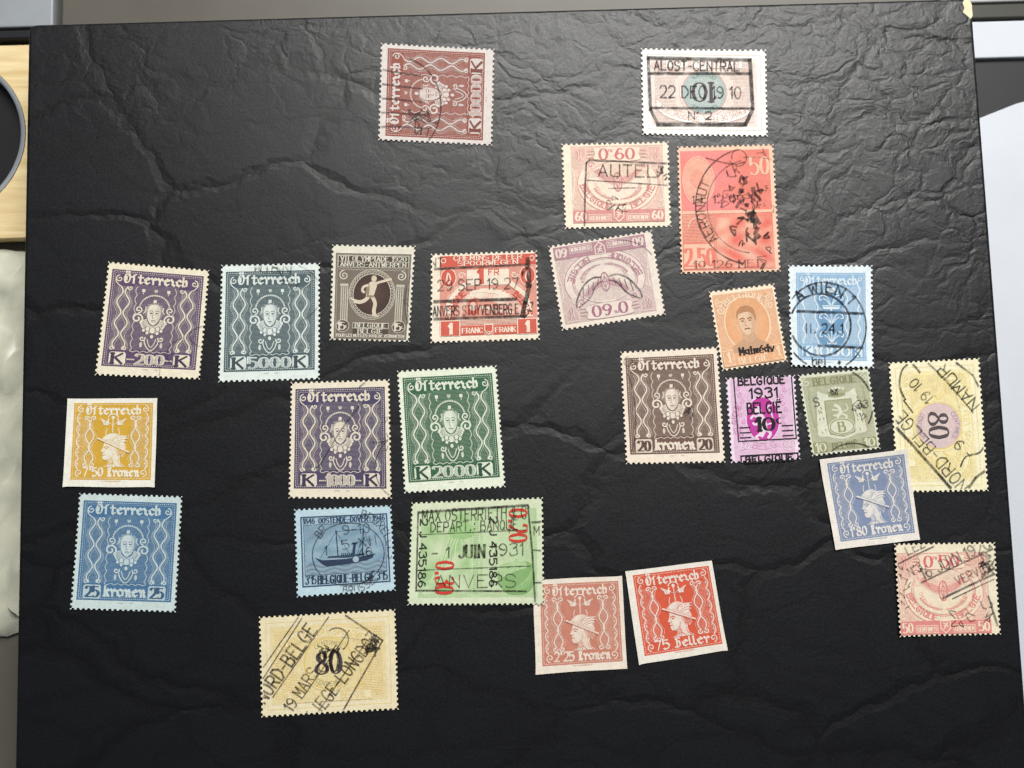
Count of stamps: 26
